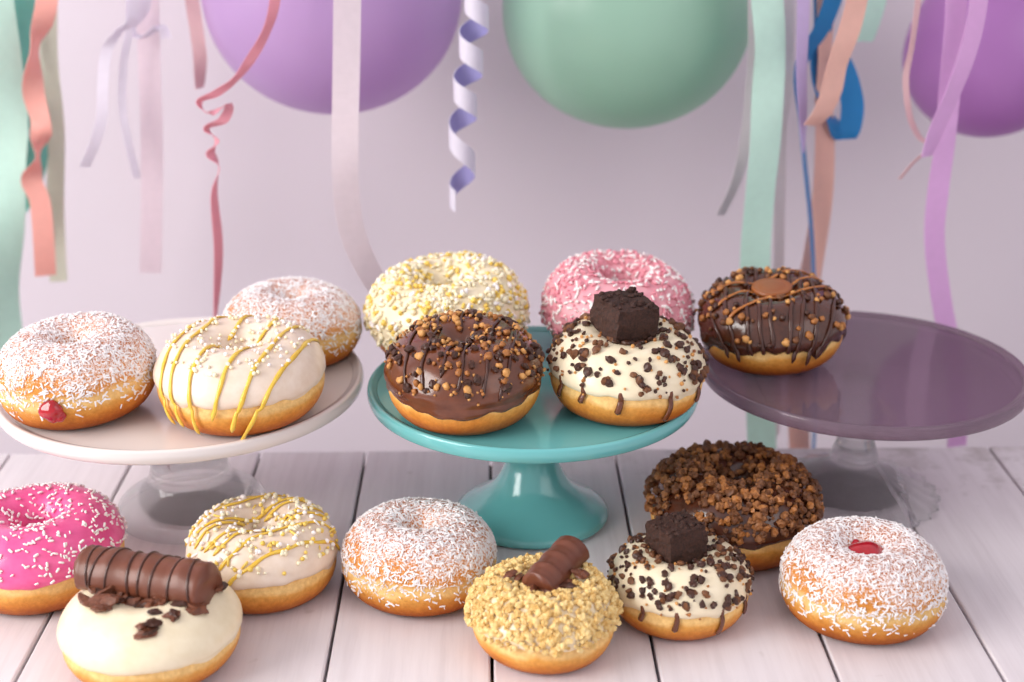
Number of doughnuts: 16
